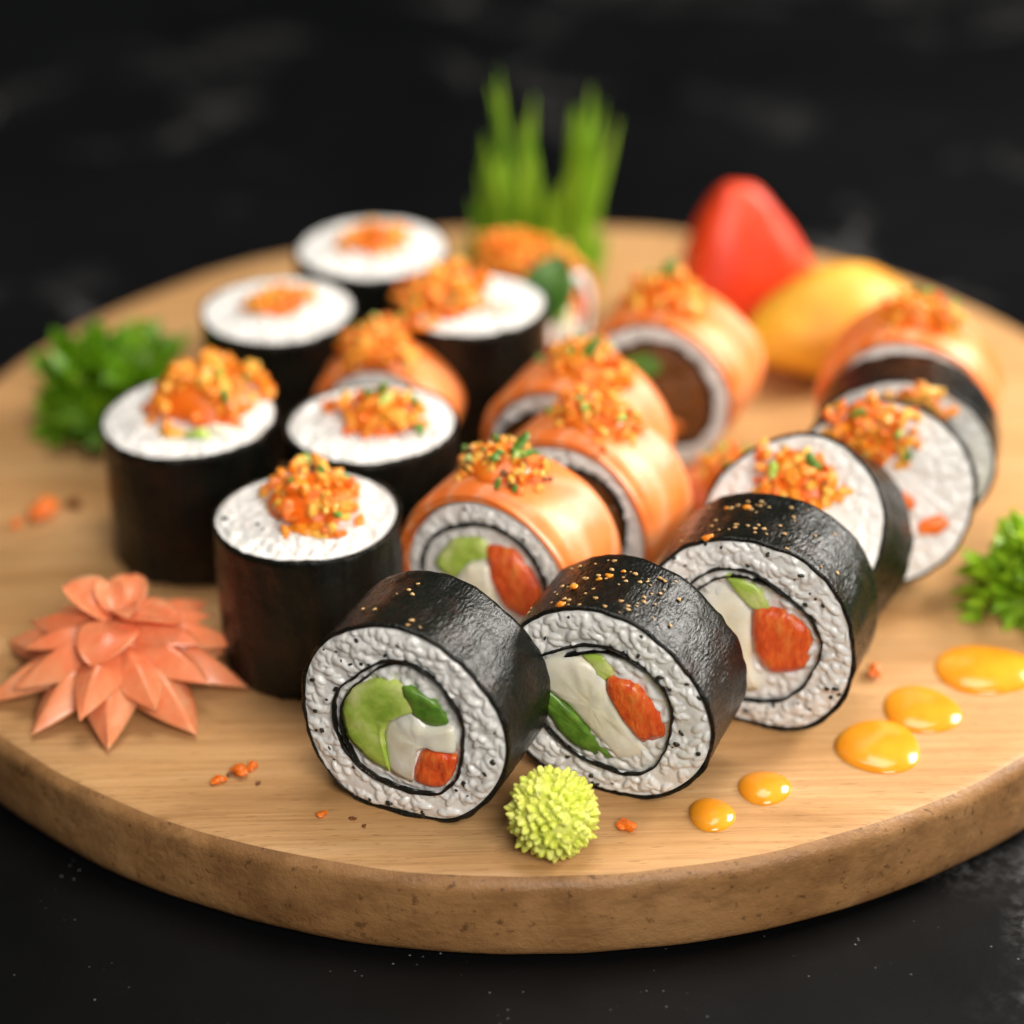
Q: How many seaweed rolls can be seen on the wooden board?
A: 12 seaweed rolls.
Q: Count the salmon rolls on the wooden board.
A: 7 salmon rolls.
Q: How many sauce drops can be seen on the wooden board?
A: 5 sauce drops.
